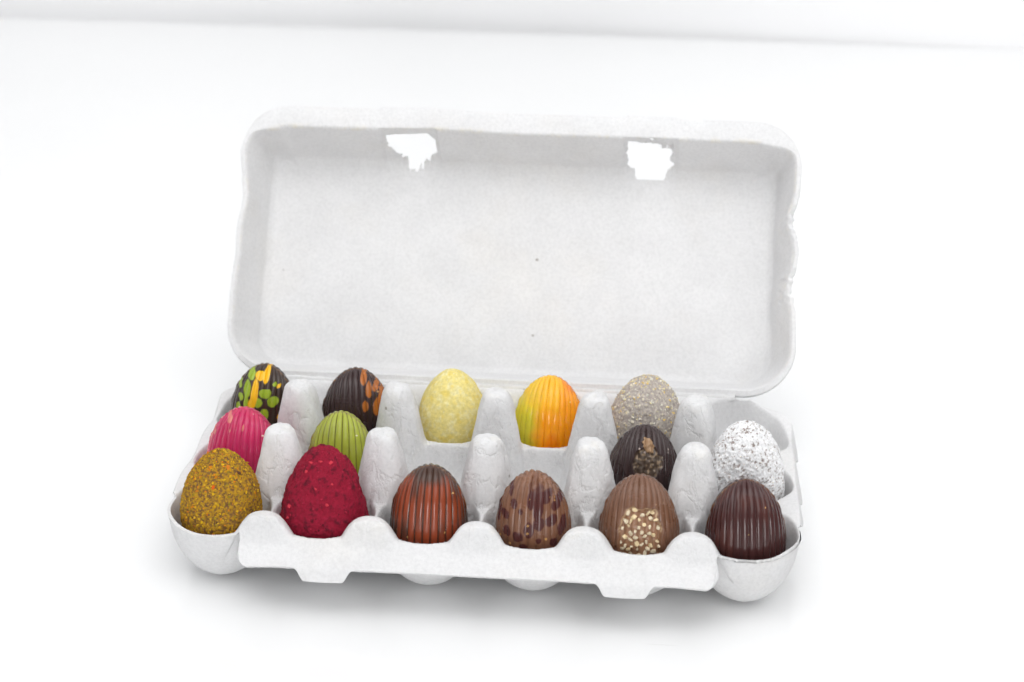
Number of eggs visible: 15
